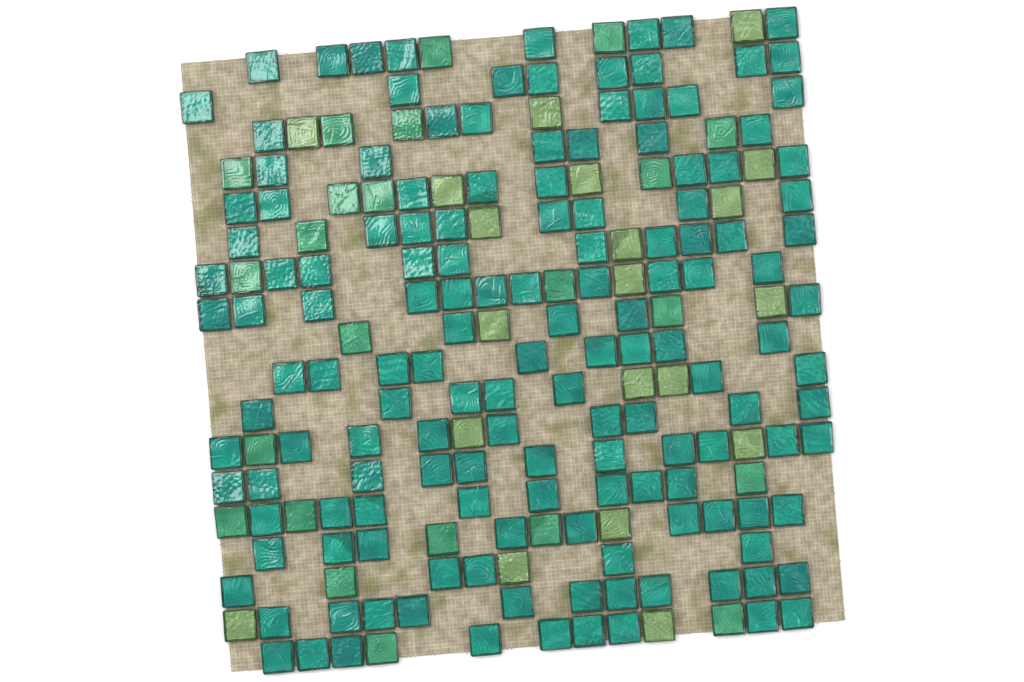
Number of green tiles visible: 23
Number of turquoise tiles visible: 148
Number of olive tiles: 20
